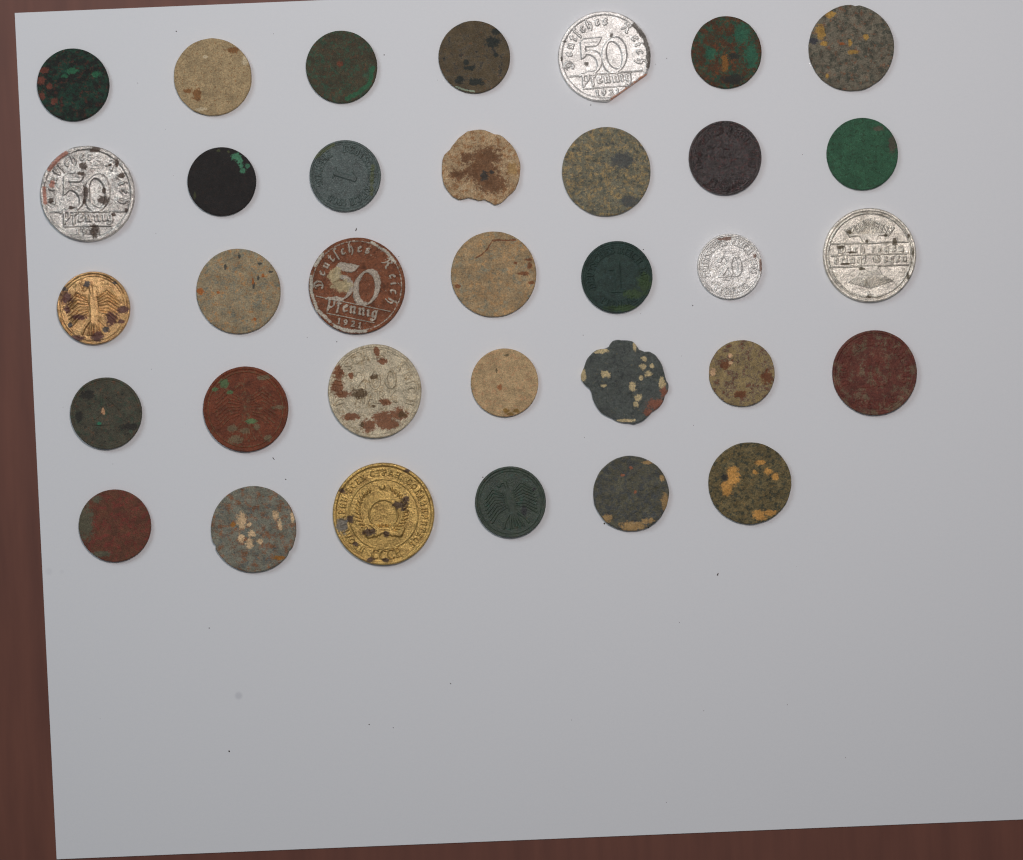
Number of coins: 34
